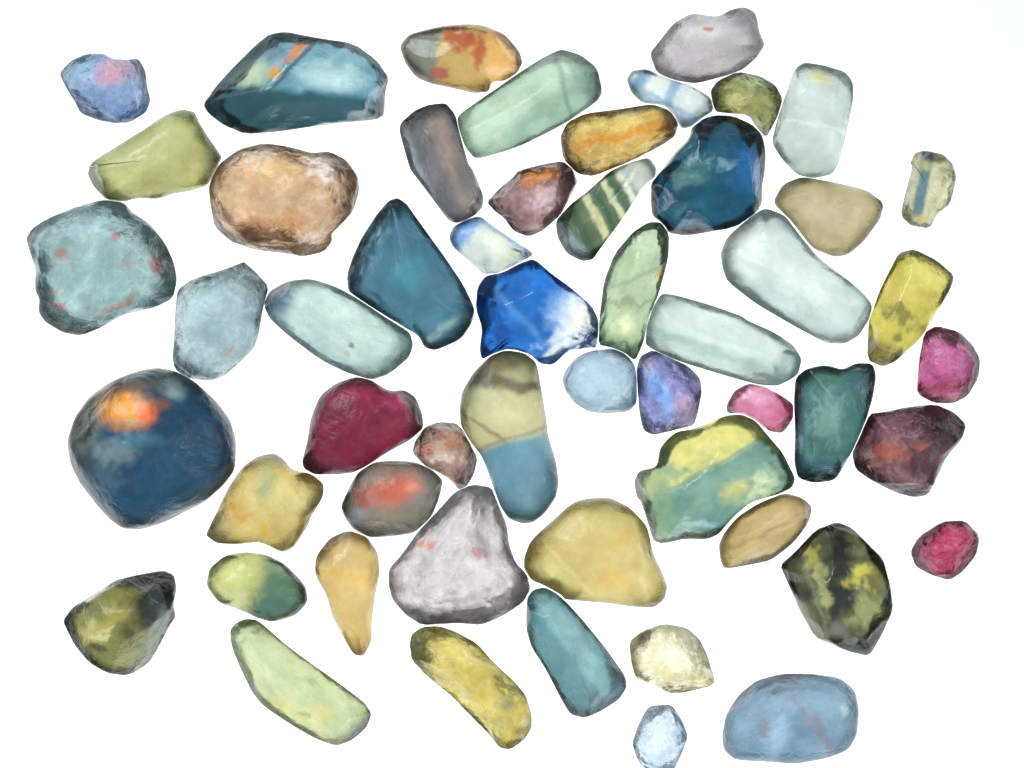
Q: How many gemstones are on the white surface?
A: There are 54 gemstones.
